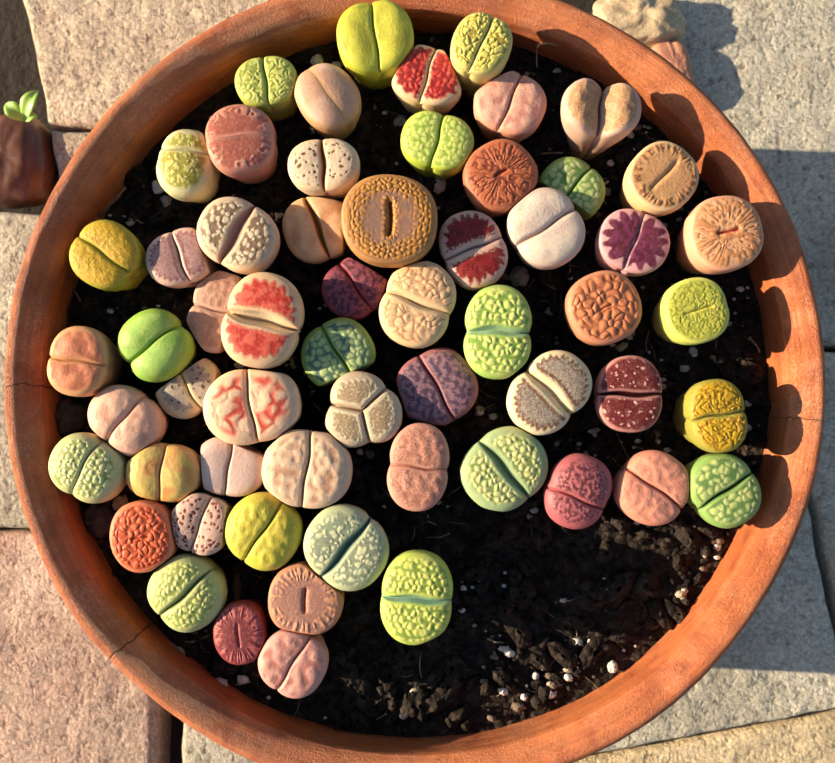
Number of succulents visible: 59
